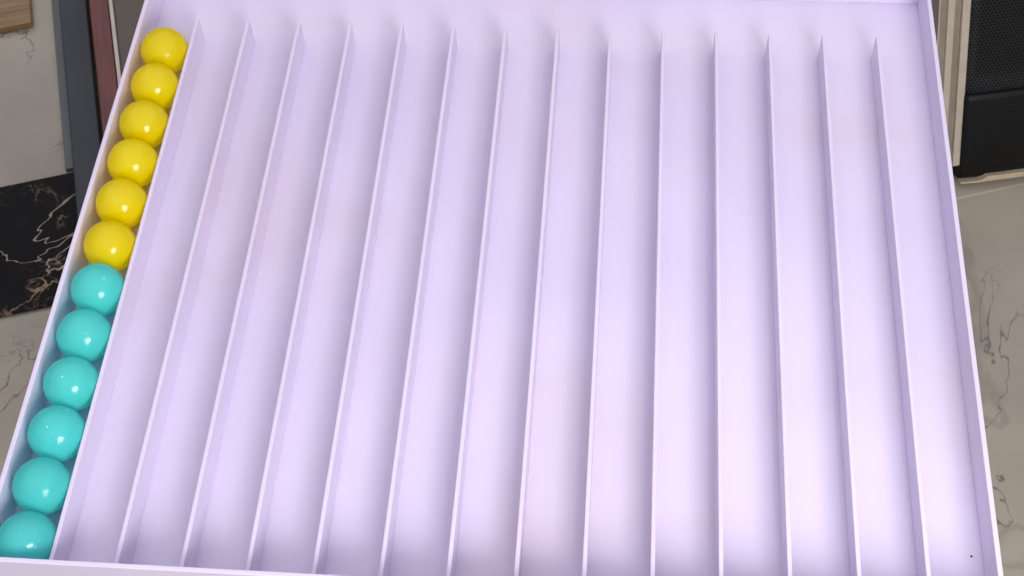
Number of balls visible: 12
